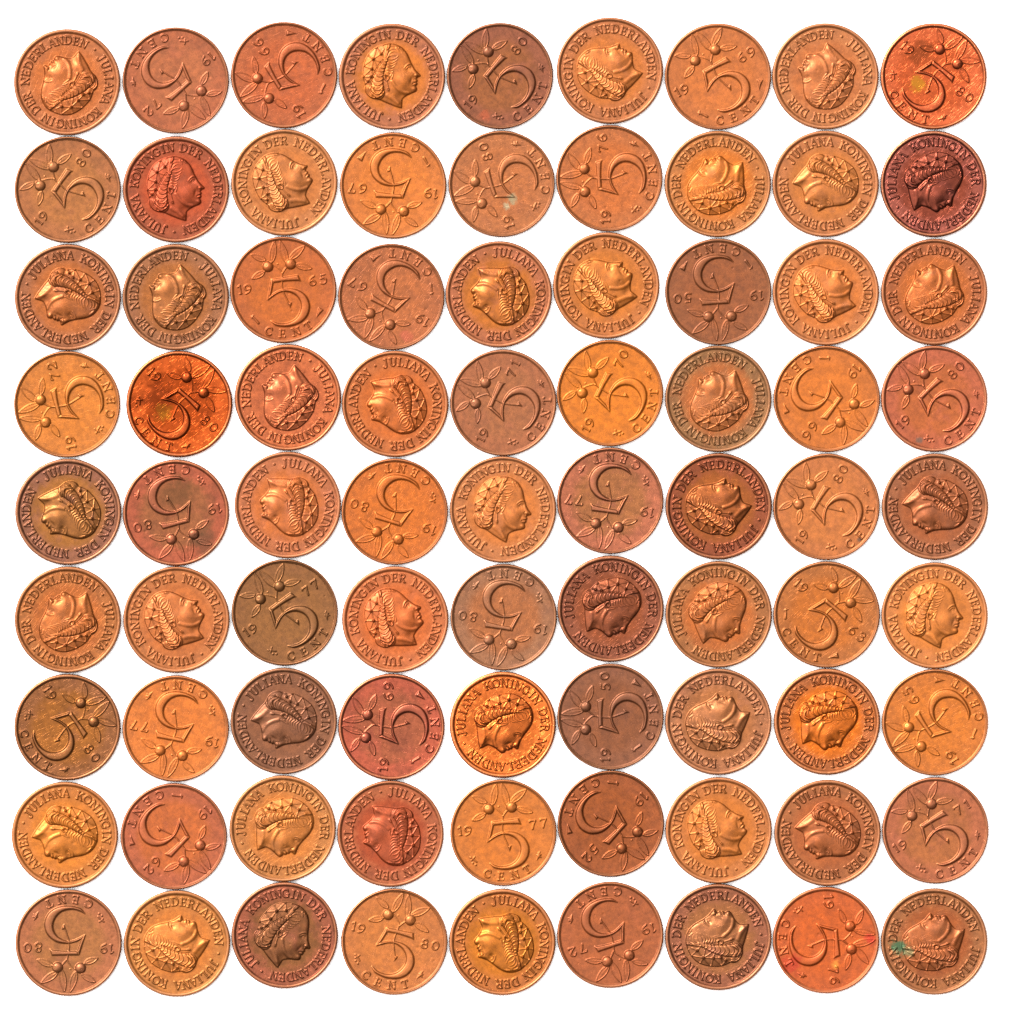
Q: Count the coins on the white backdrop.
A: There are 81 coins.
